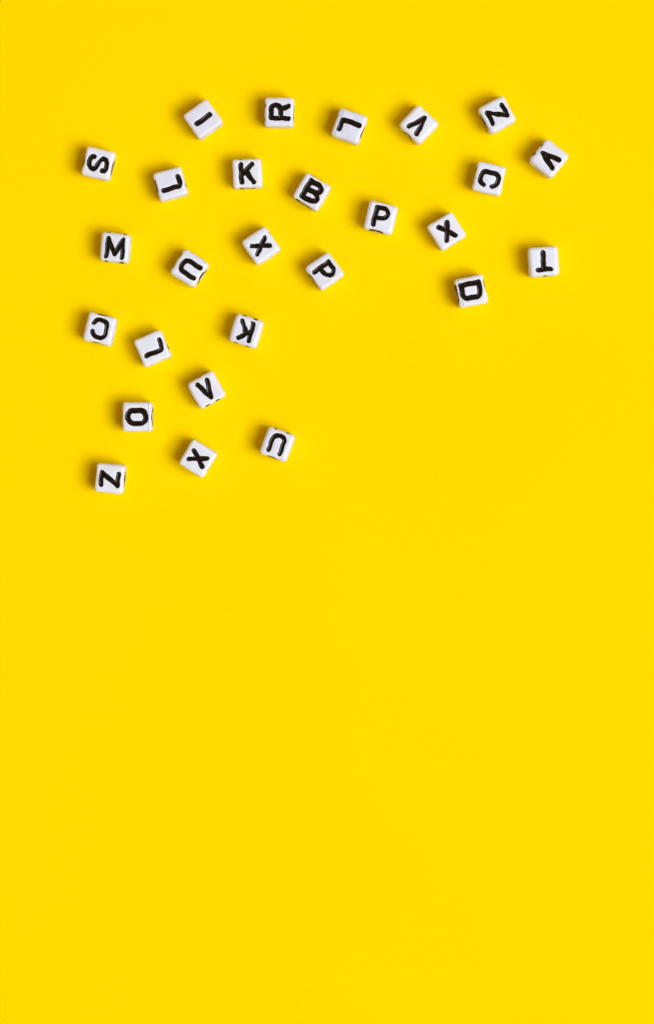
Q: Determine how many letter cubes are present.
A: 27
